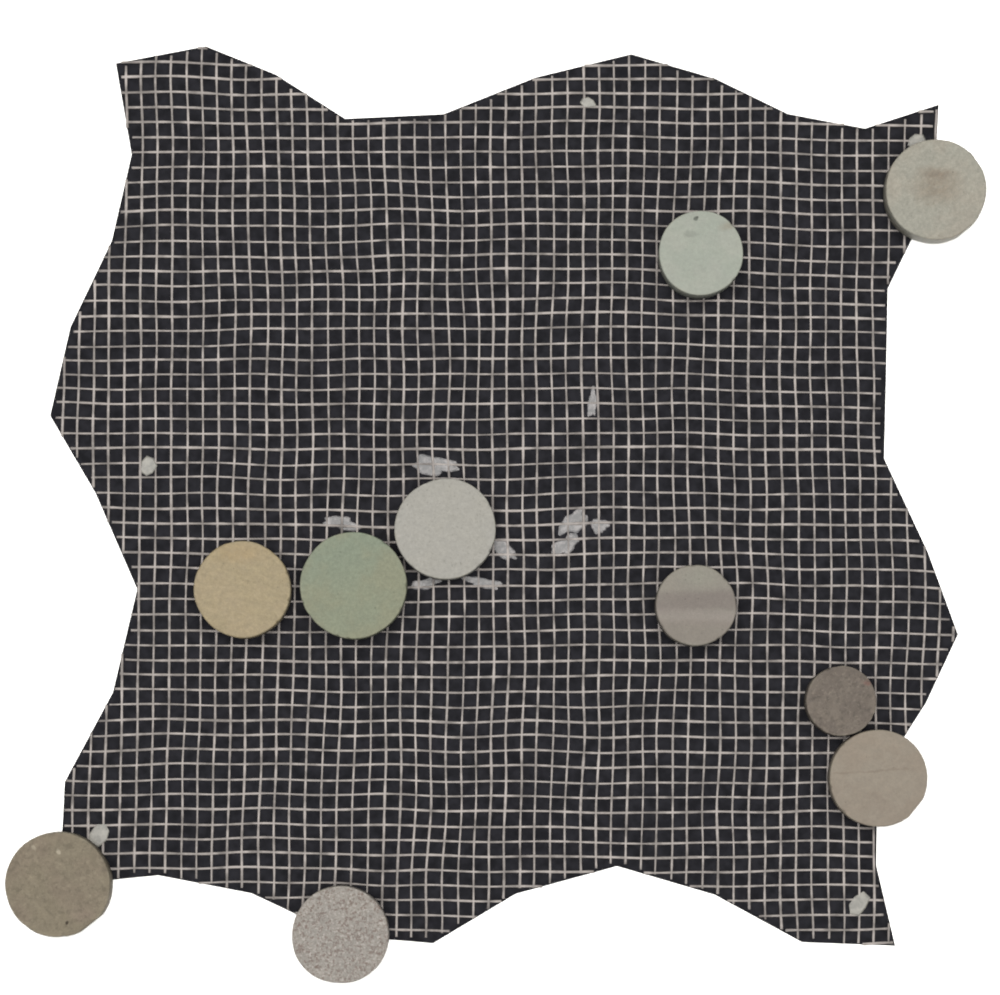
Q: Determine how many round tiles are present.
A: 10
